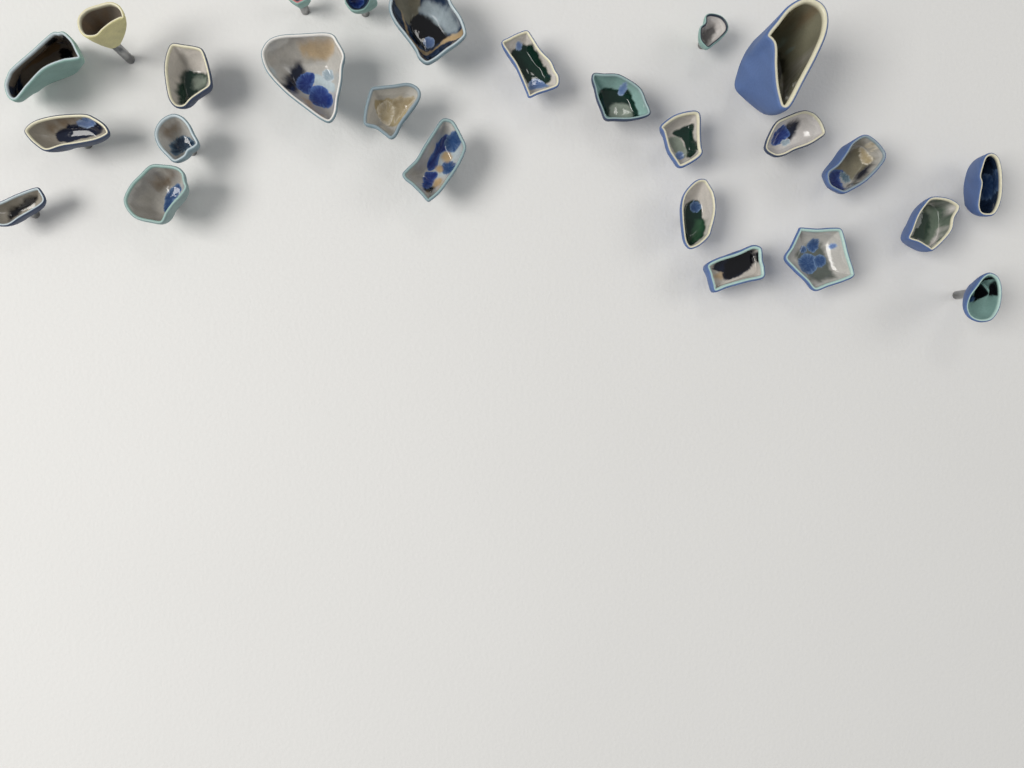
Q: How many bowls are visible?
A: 26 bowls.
